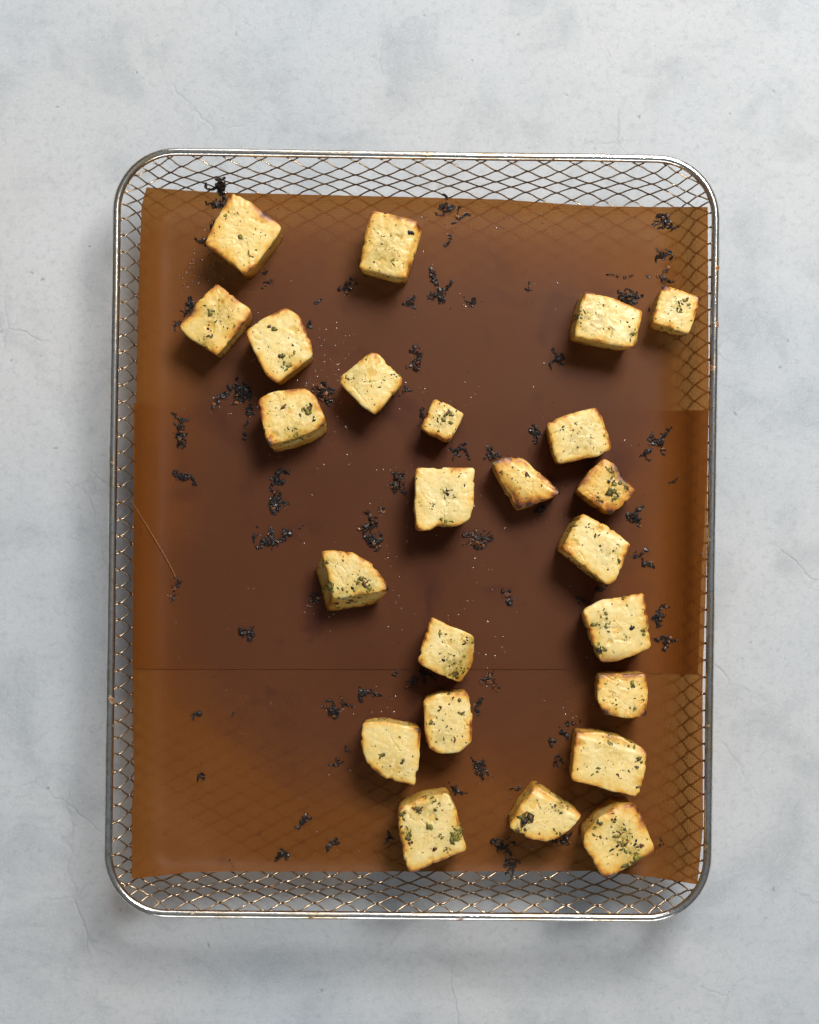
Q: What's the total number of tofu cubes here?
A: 24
